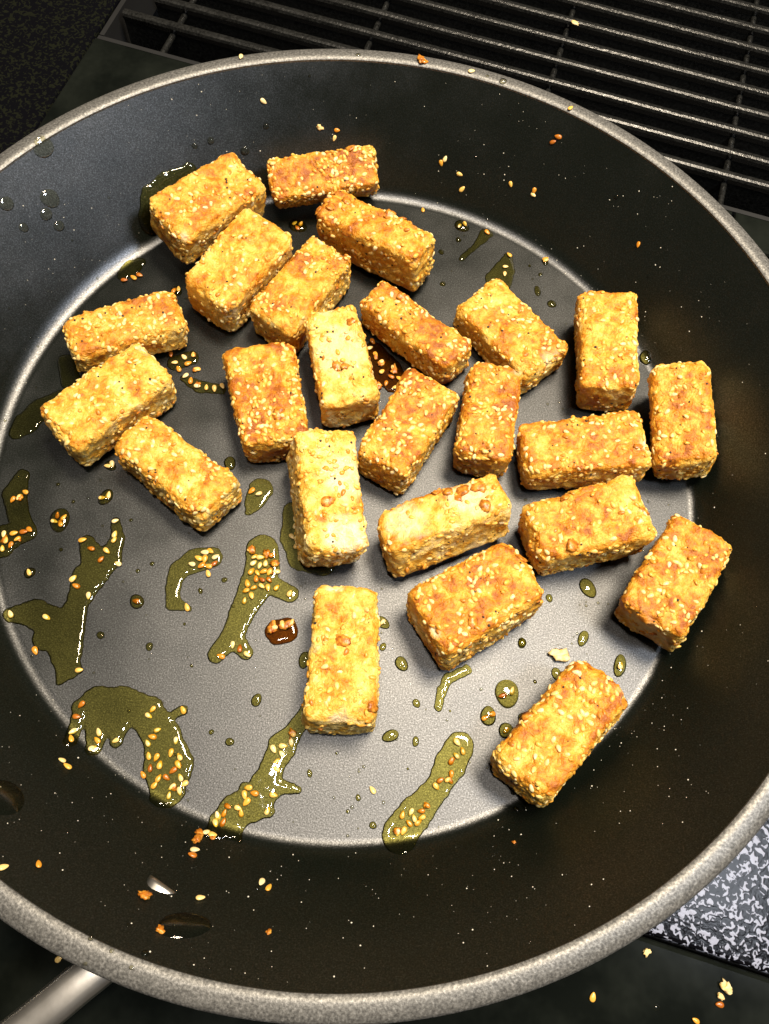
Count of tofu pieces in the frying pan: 24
